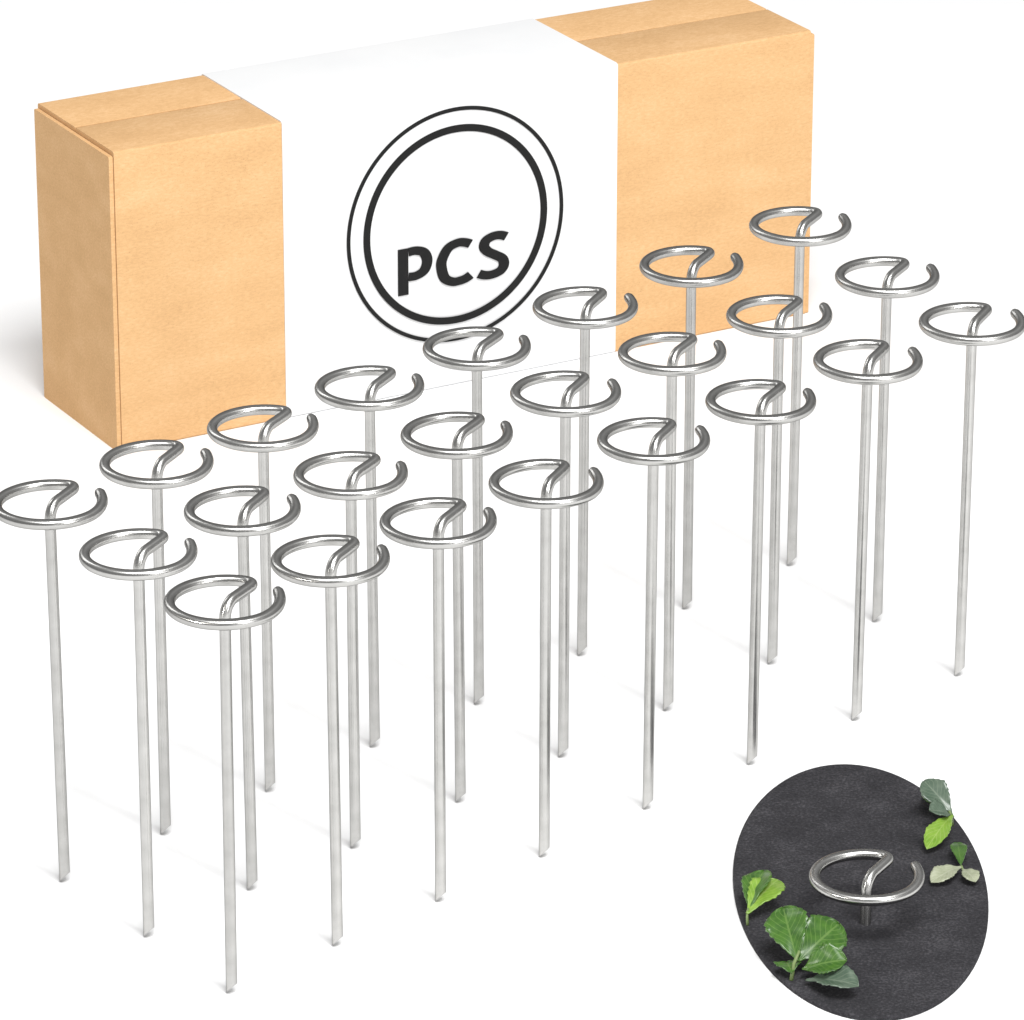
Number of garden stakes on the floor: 25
